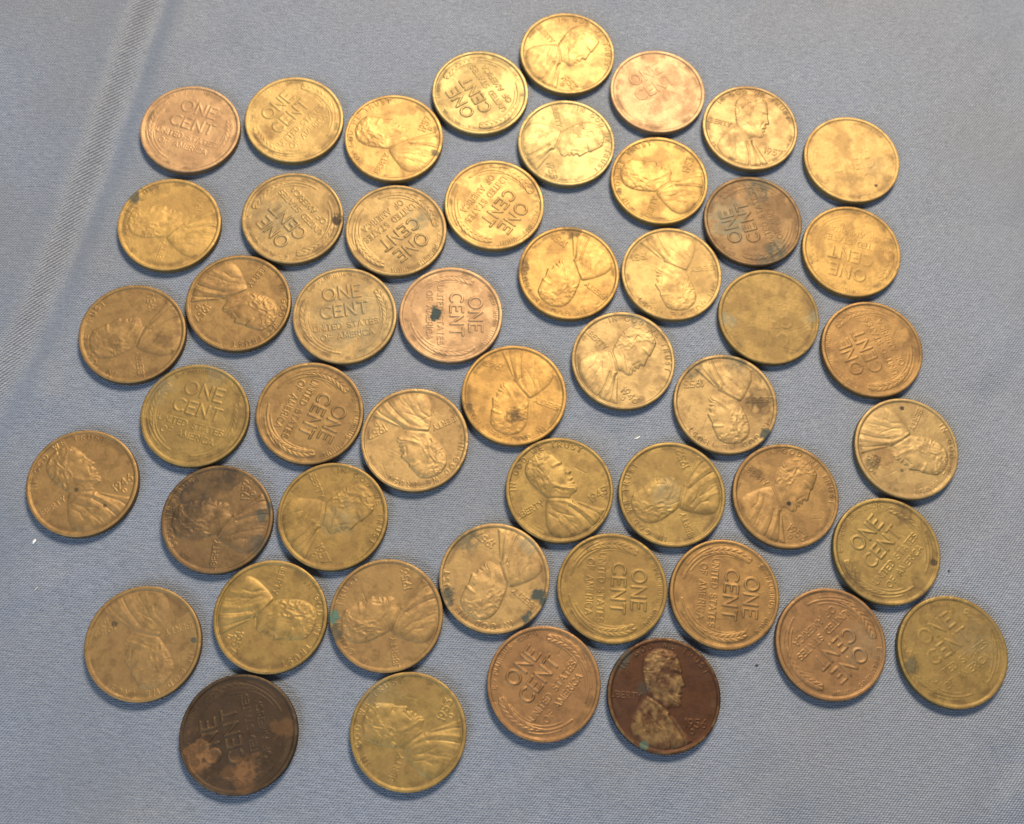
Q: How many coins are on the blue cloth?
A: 50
